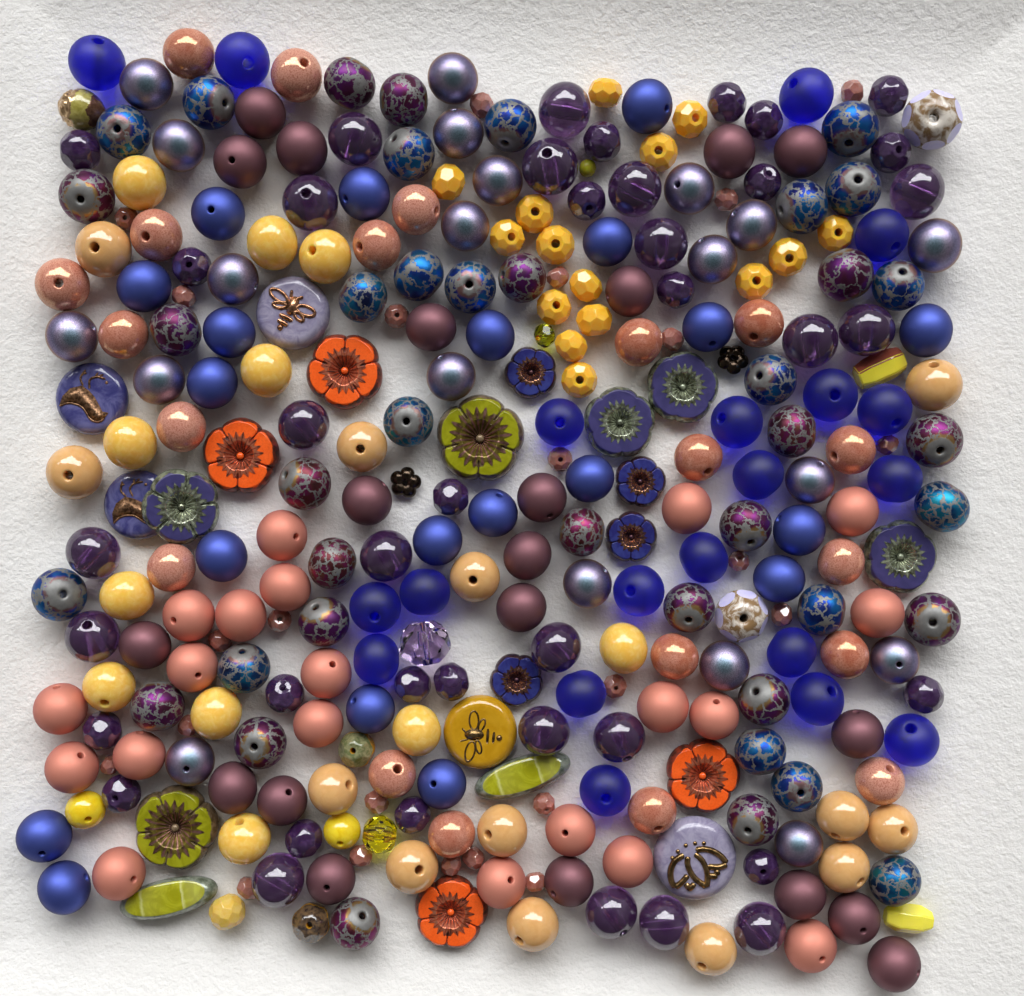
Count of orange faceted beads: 15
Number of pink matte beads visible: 20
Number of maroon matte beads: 20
